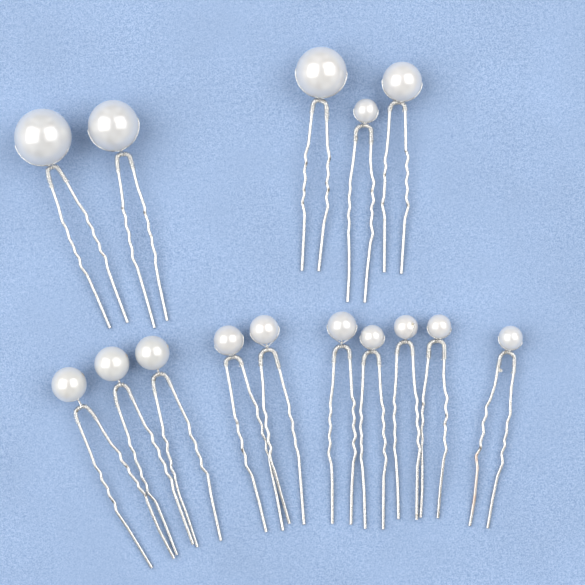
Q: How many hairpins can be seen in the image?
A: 15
